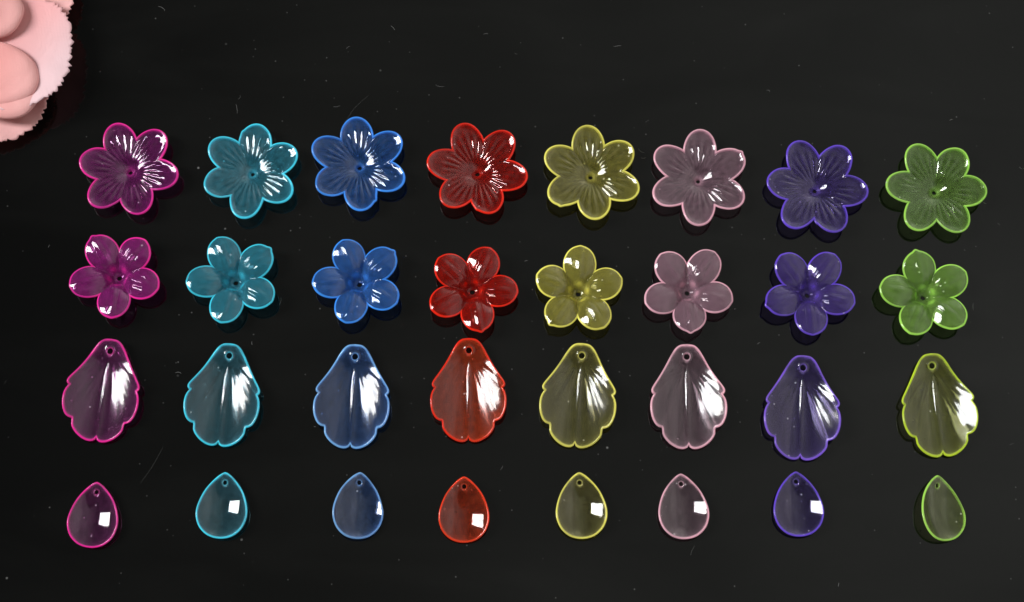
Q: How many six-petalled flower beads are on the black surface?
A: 8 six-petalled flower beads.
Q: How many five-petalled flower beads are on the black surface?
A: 8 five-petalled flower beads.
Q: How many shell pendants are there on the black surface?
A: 8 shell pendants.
